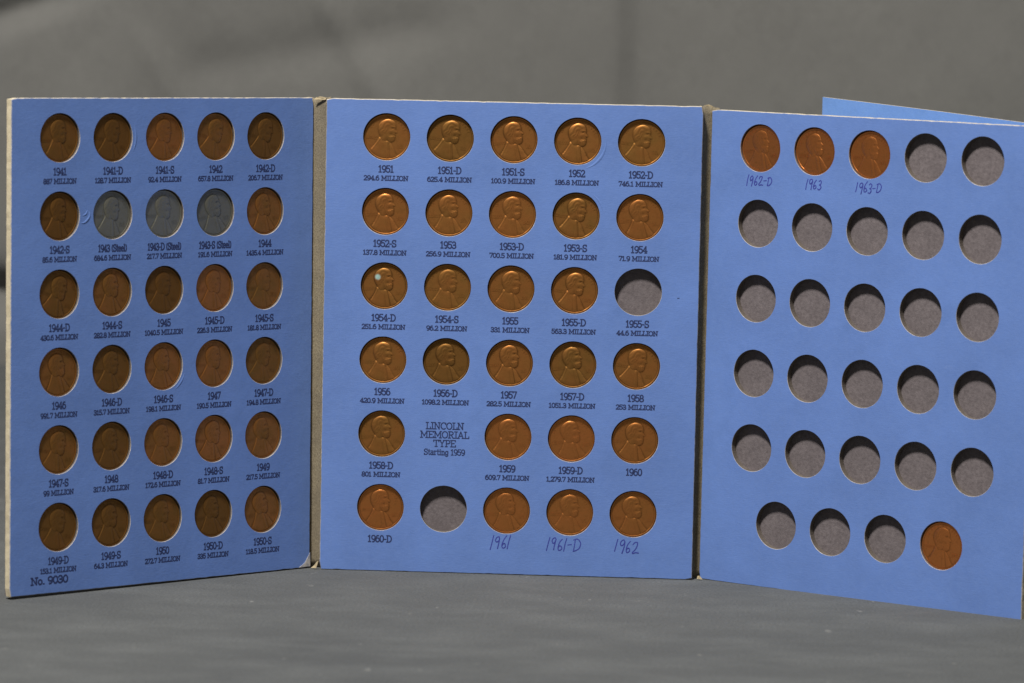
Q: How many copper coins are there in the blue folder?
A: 58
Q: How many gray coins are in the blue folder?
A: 3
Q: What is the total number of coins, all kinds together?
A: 61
